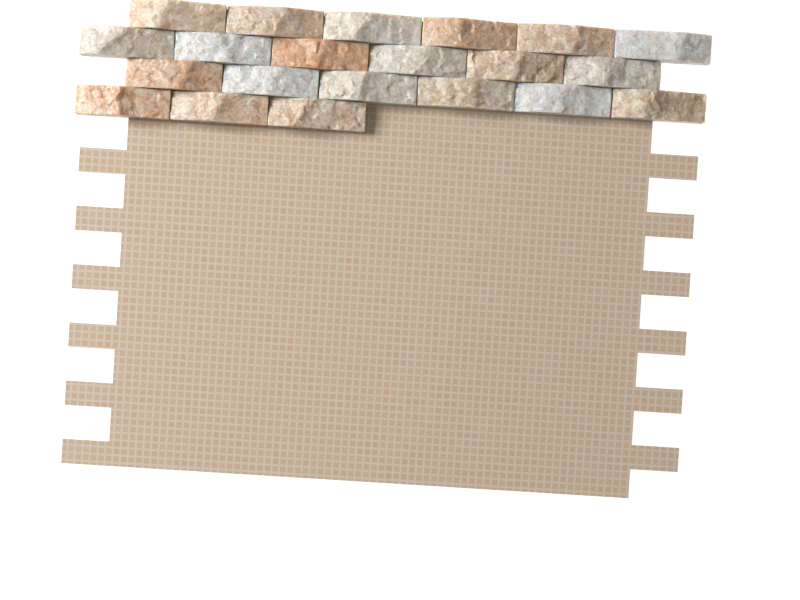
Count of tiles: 21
